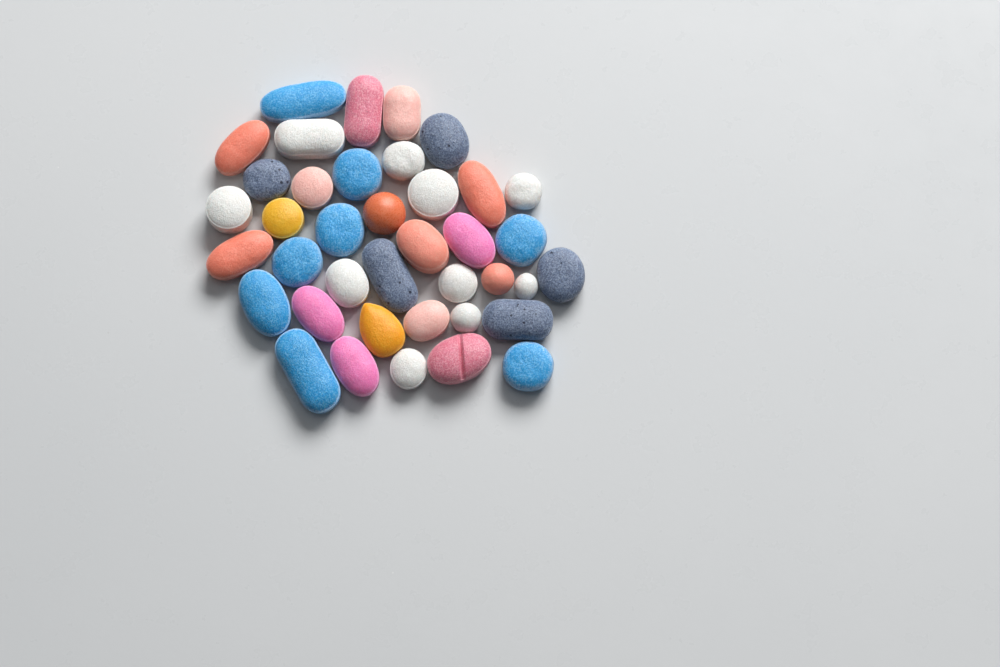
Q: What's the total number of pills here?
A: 39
